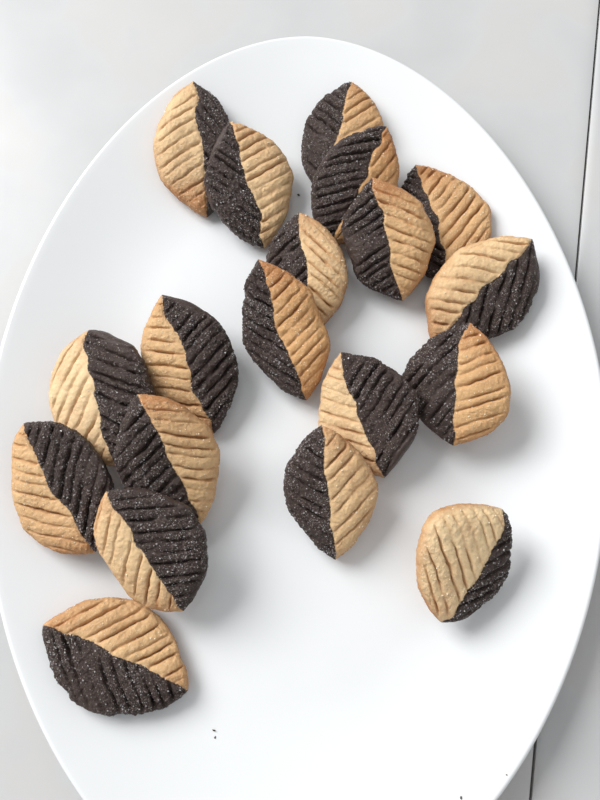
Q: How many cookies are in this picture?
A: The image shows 19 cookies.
